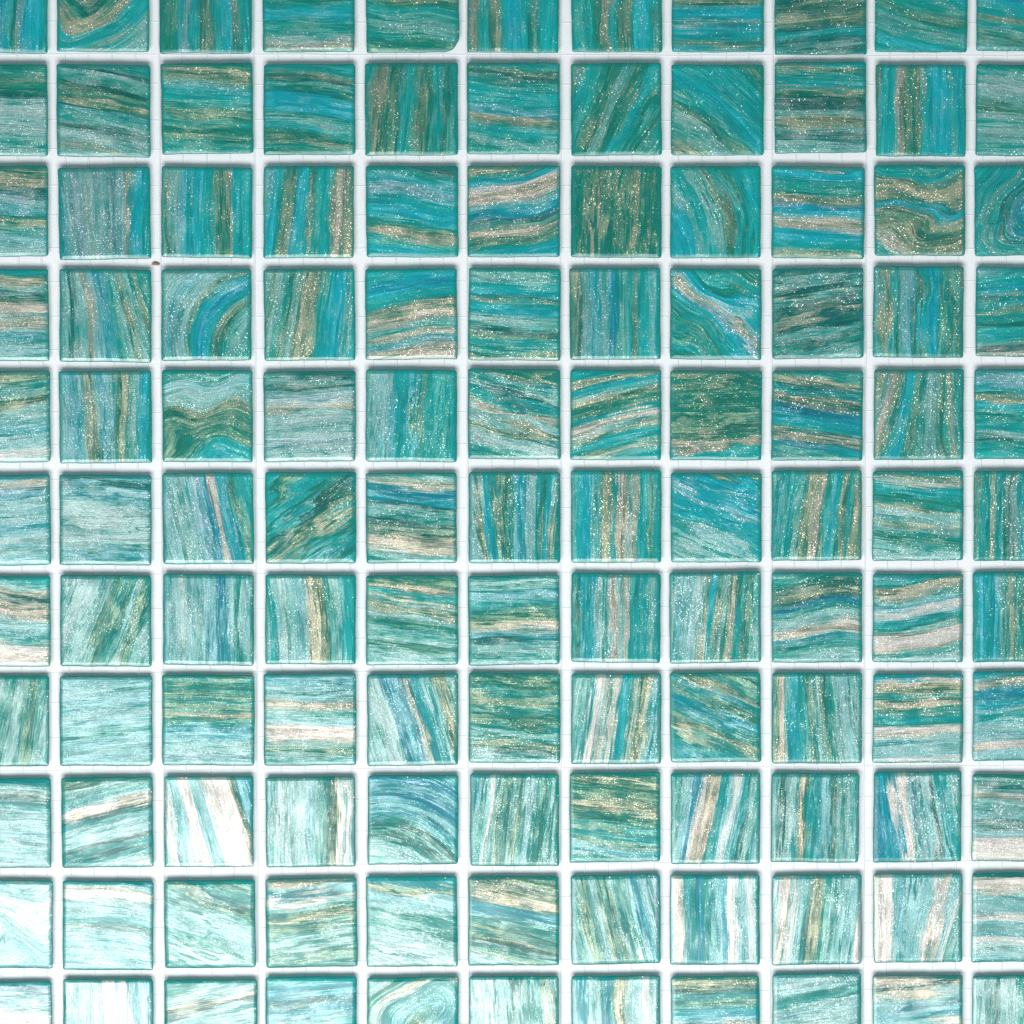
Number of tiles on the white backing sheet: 121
